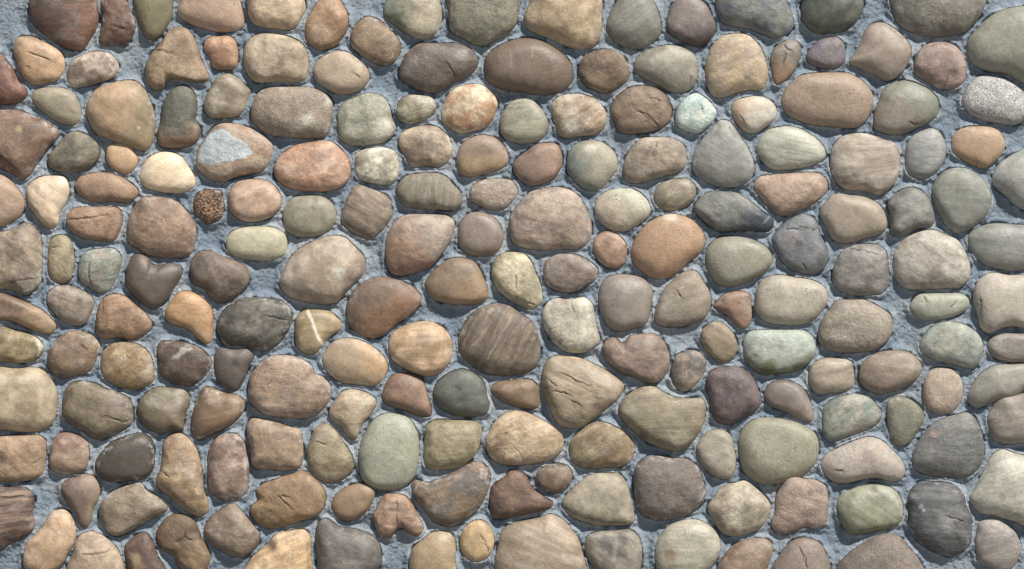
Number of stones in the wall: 200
